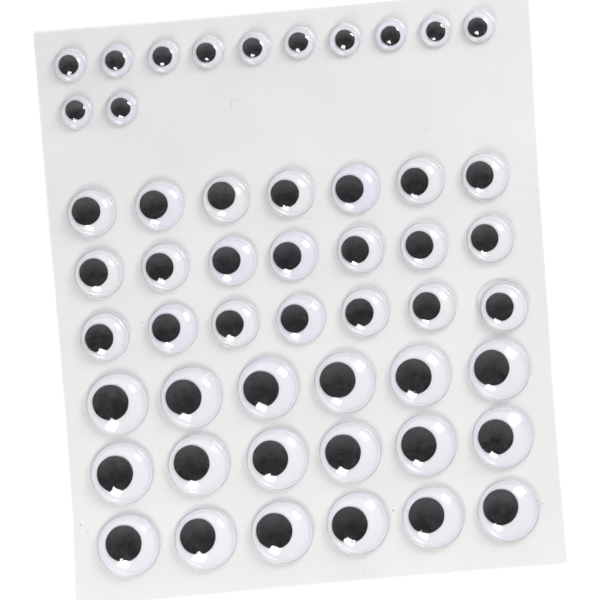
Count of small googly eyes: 12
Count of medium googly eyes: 21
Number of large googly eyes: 18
